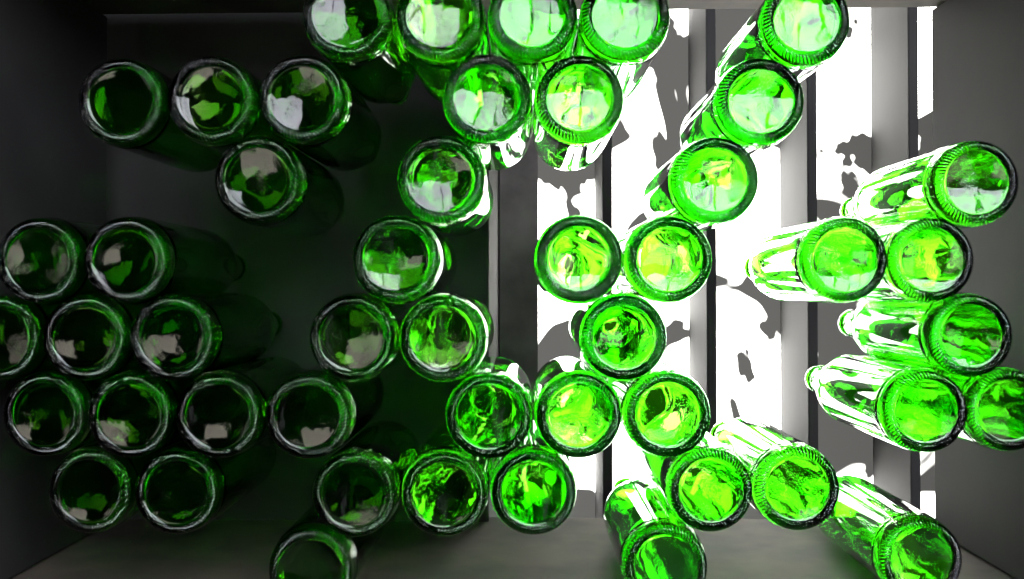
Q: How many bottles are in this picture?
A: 48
